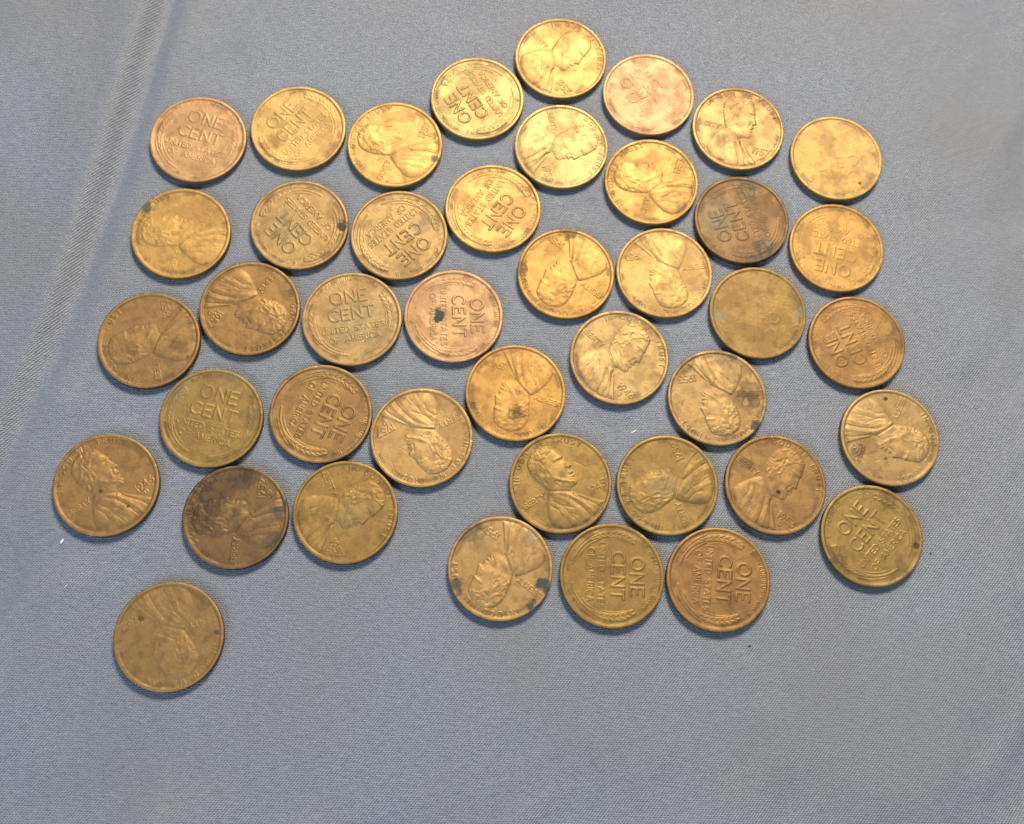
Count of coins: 42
